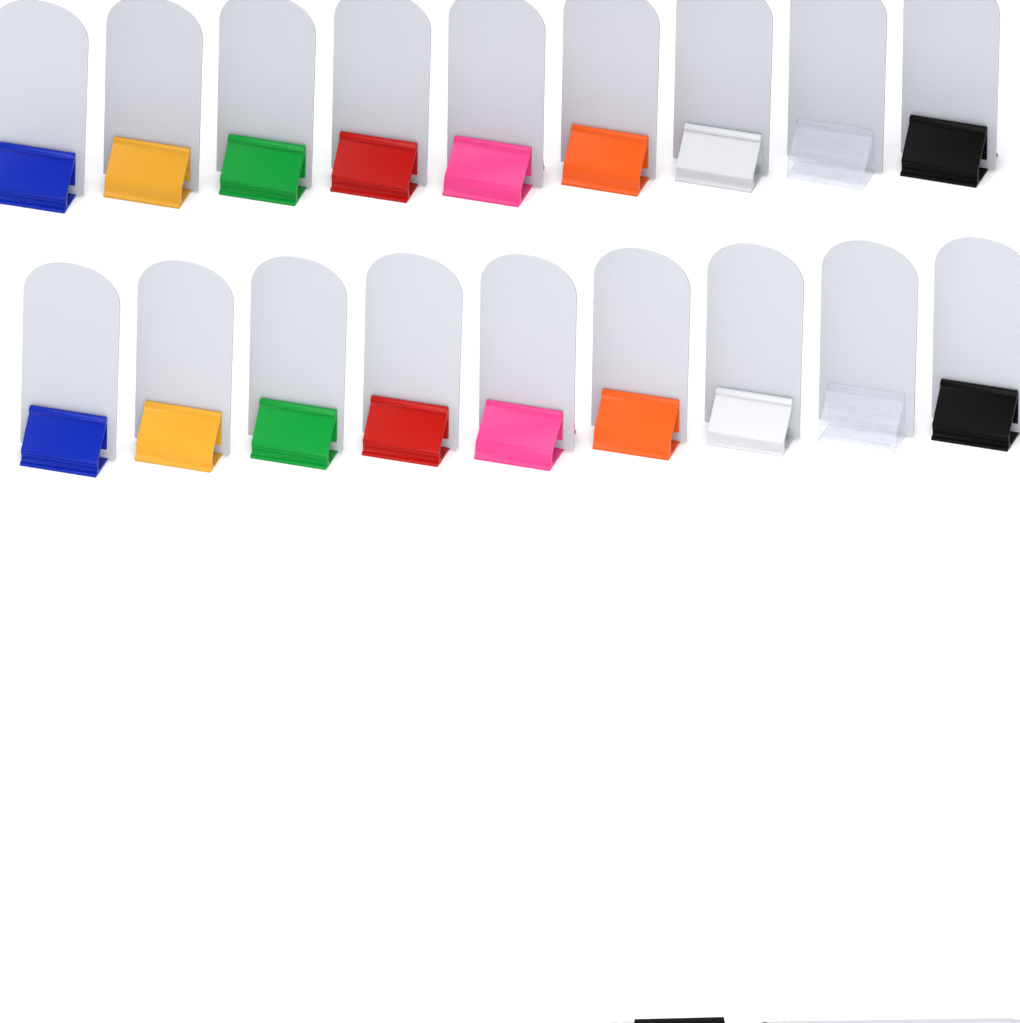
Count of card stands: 18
